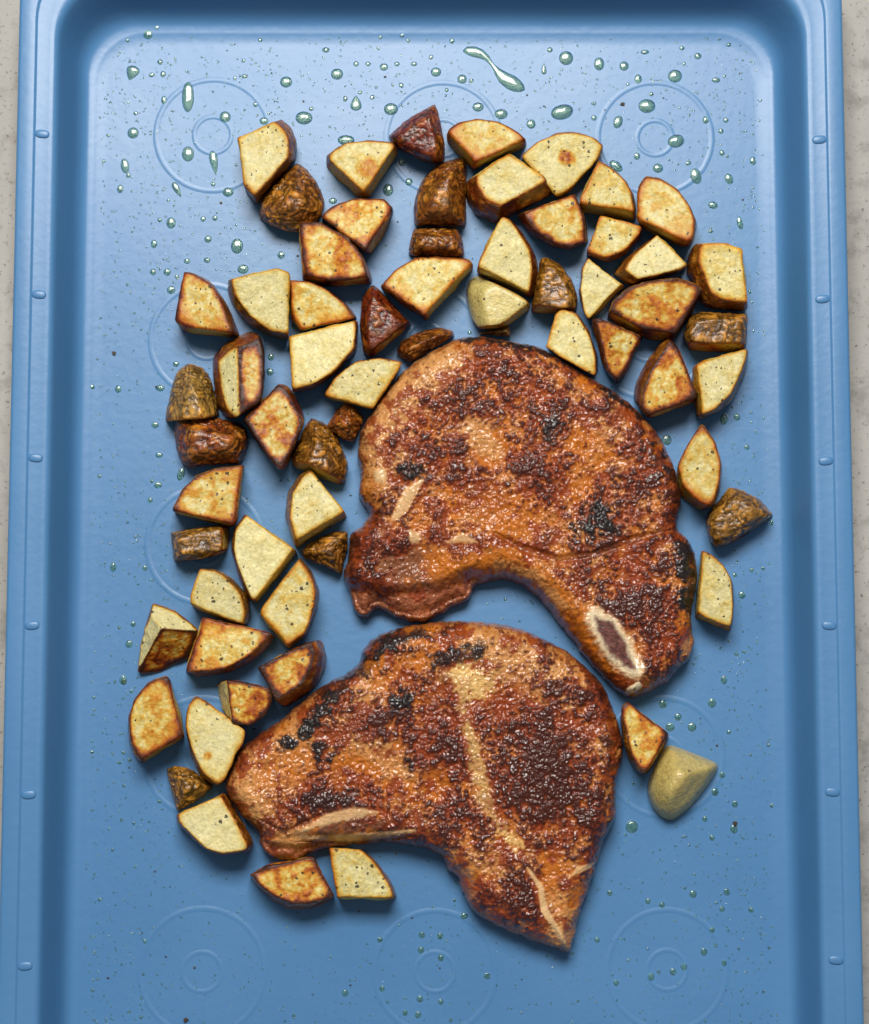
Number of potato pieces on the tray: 64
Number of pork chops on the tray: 2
